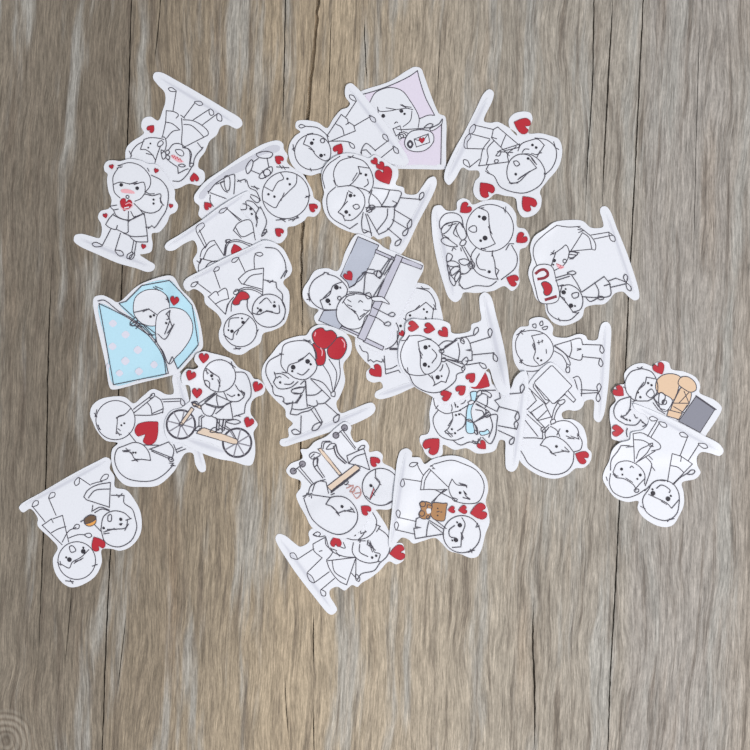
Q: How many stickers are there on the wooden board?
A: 27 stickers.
